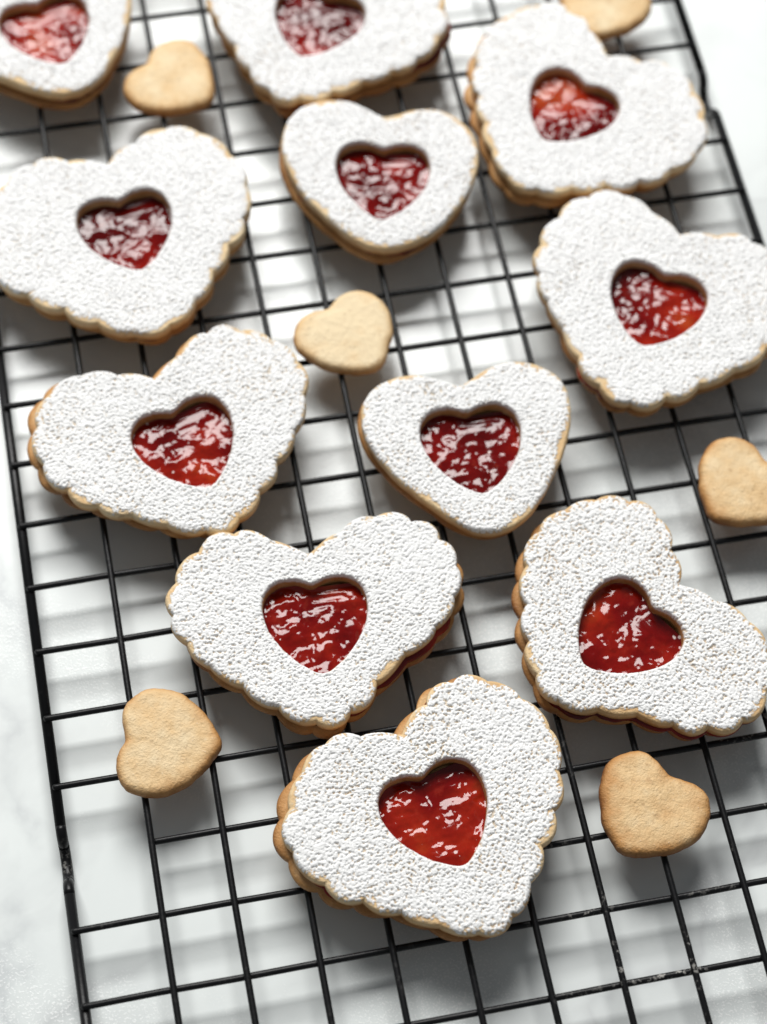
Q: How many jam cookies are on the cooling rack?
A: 11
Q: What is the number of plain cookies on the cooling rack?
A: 6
